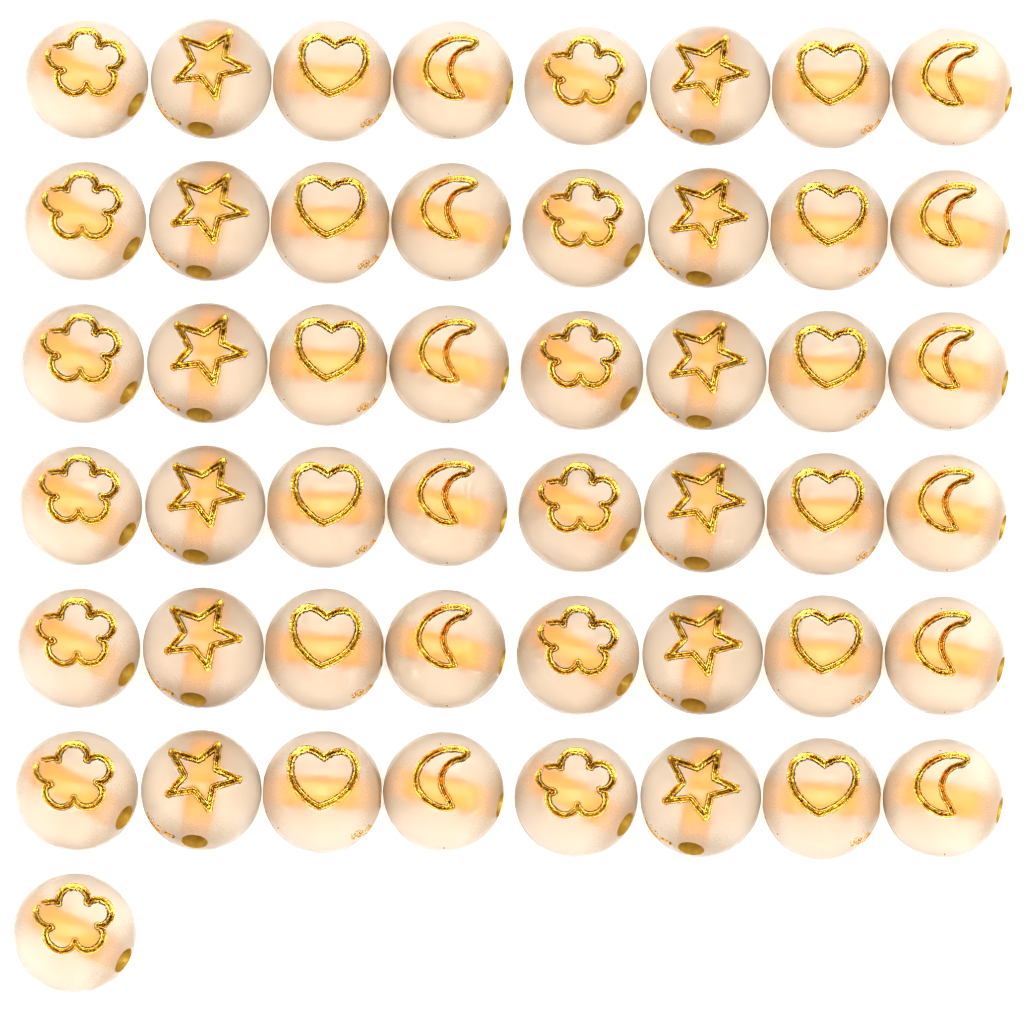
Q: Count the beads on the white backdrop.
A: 49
